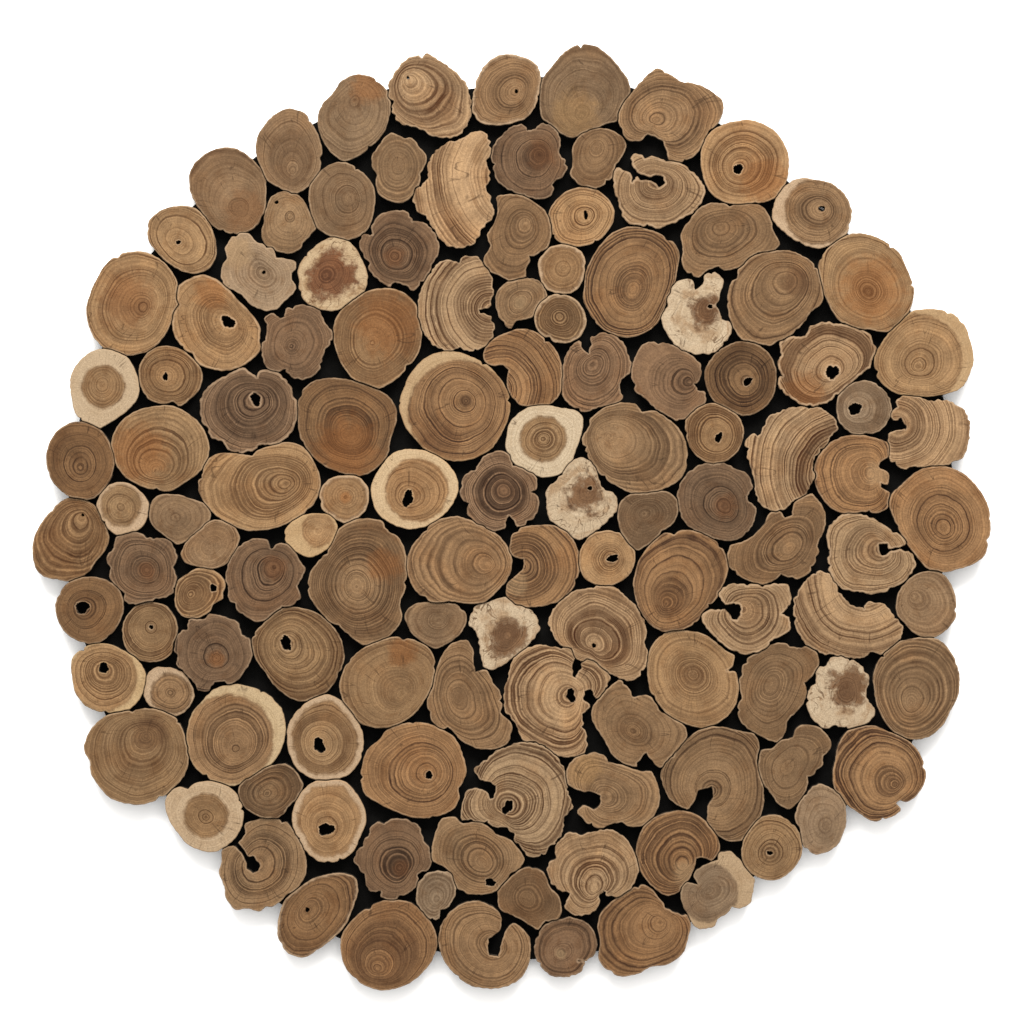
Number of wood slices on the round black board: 125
